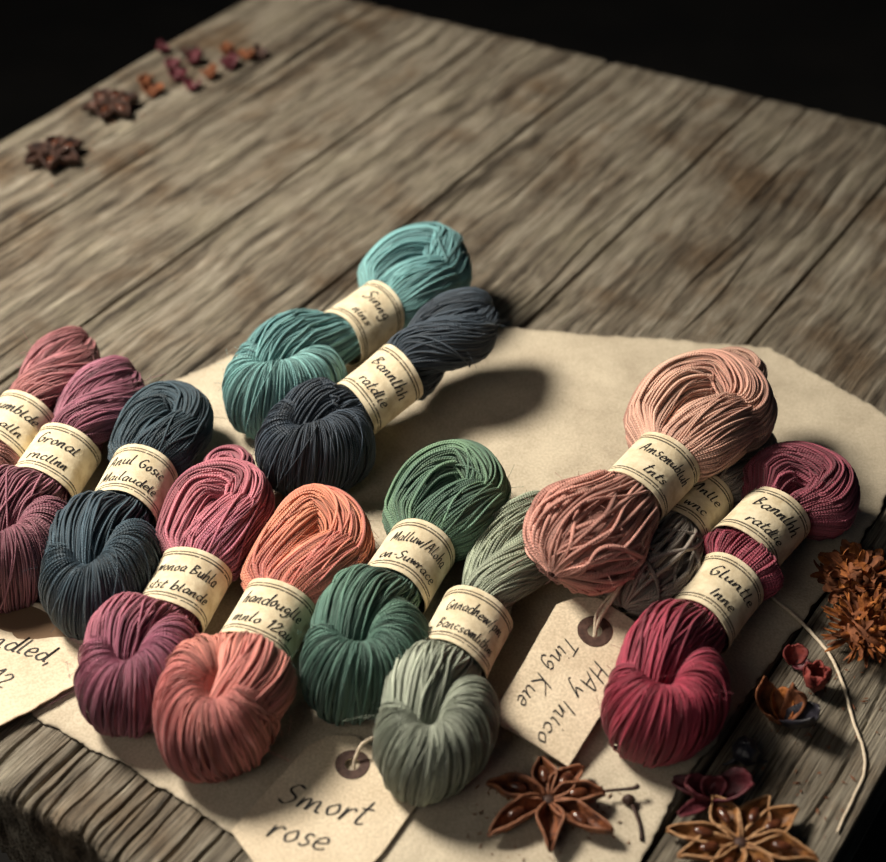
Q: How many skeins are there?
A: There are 12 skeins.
